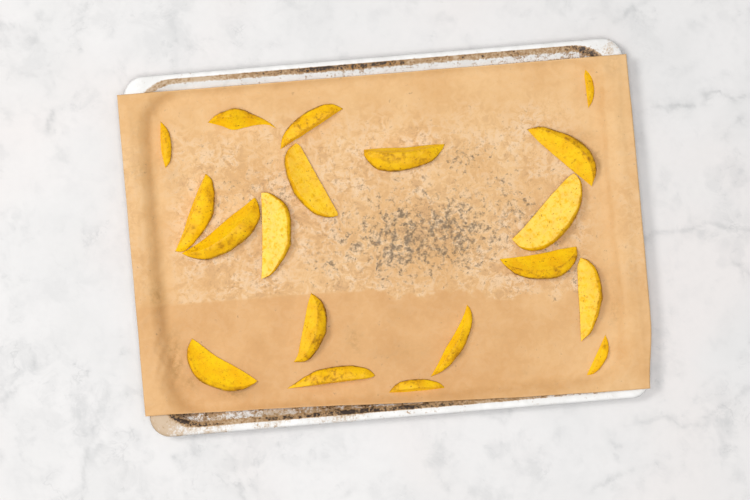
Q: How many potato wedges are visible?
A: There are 19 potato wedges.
